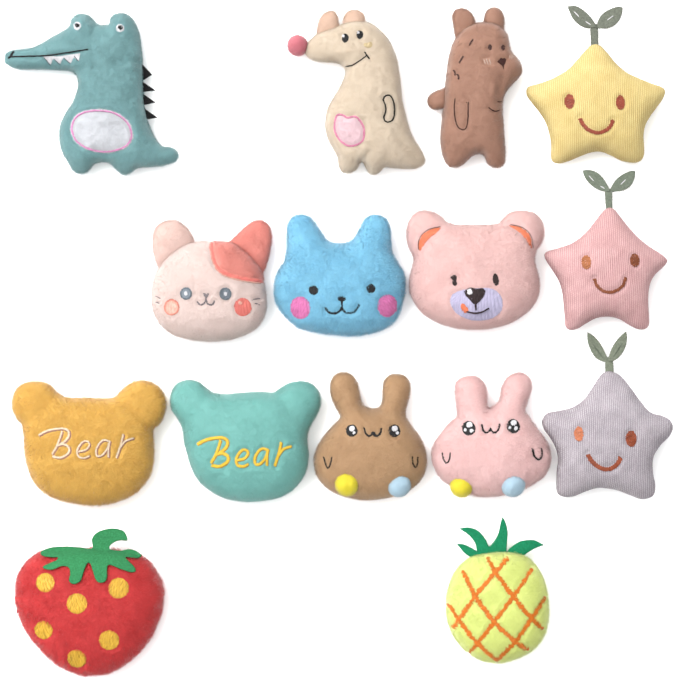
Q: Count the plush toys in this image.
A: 15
